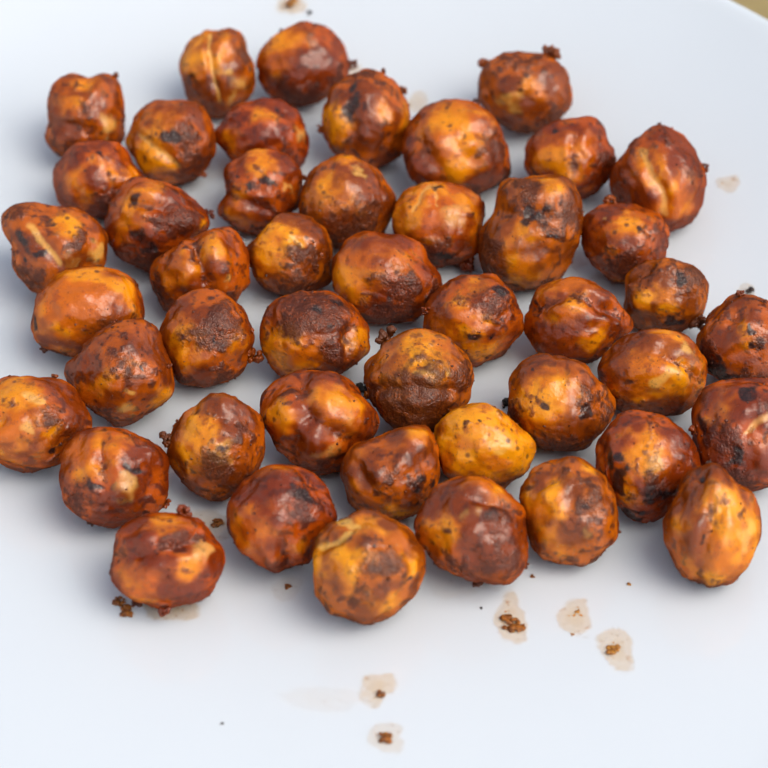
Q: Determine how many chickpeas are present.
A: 46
